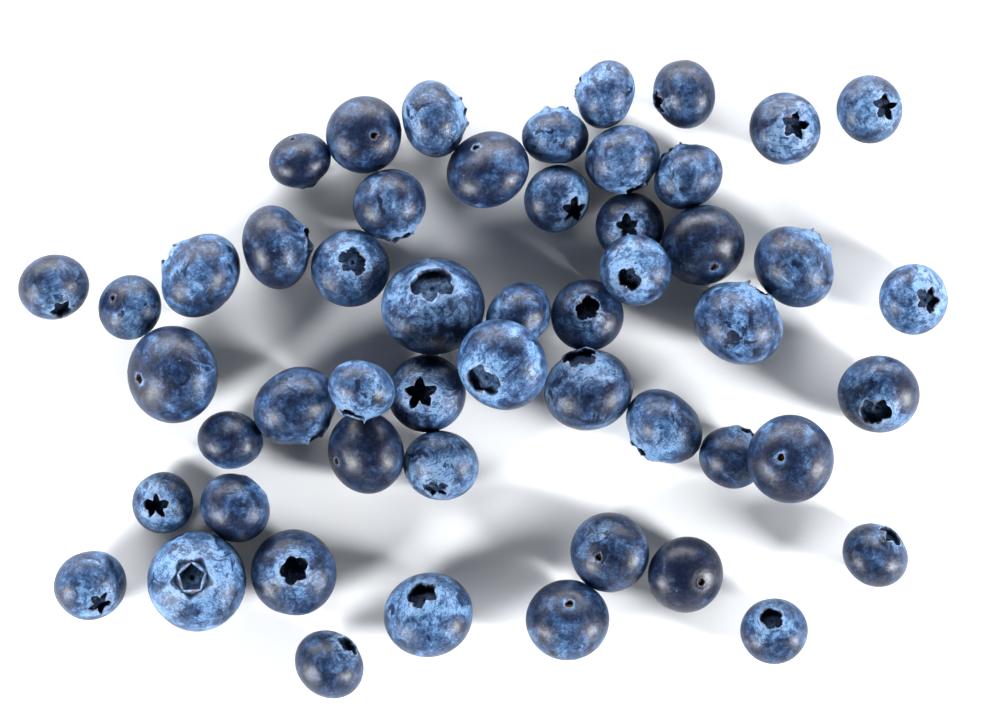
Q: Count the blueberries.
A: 52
